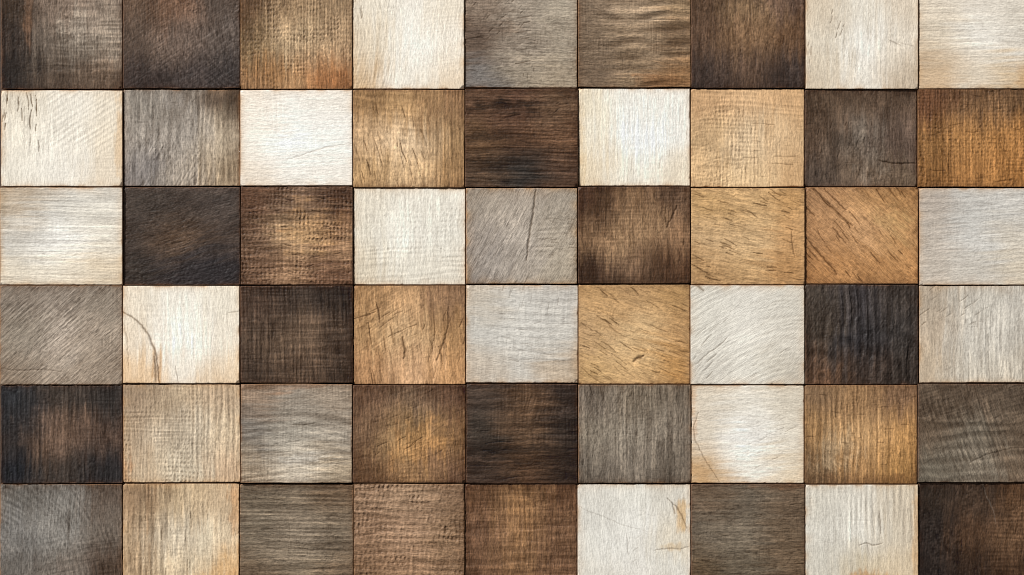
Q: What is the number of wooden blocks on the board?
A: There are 54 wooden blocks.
